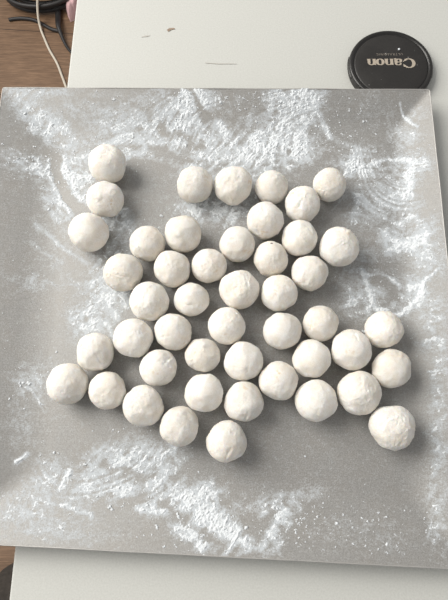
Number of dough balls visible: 47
